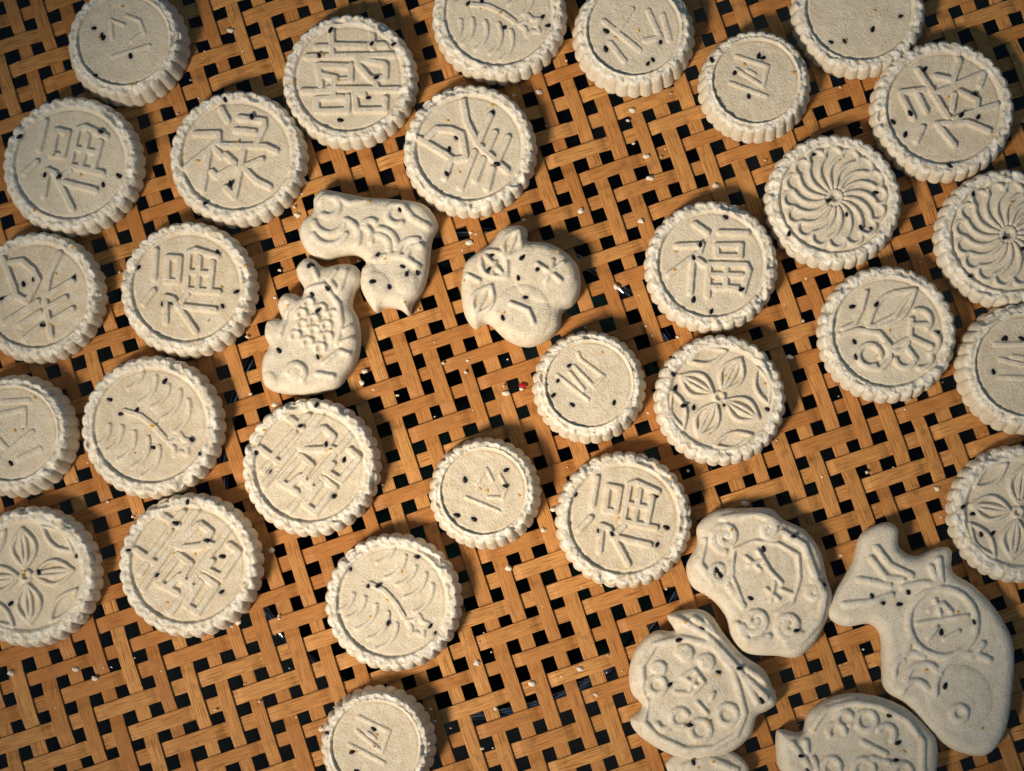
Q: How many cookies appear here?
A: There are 37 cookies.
